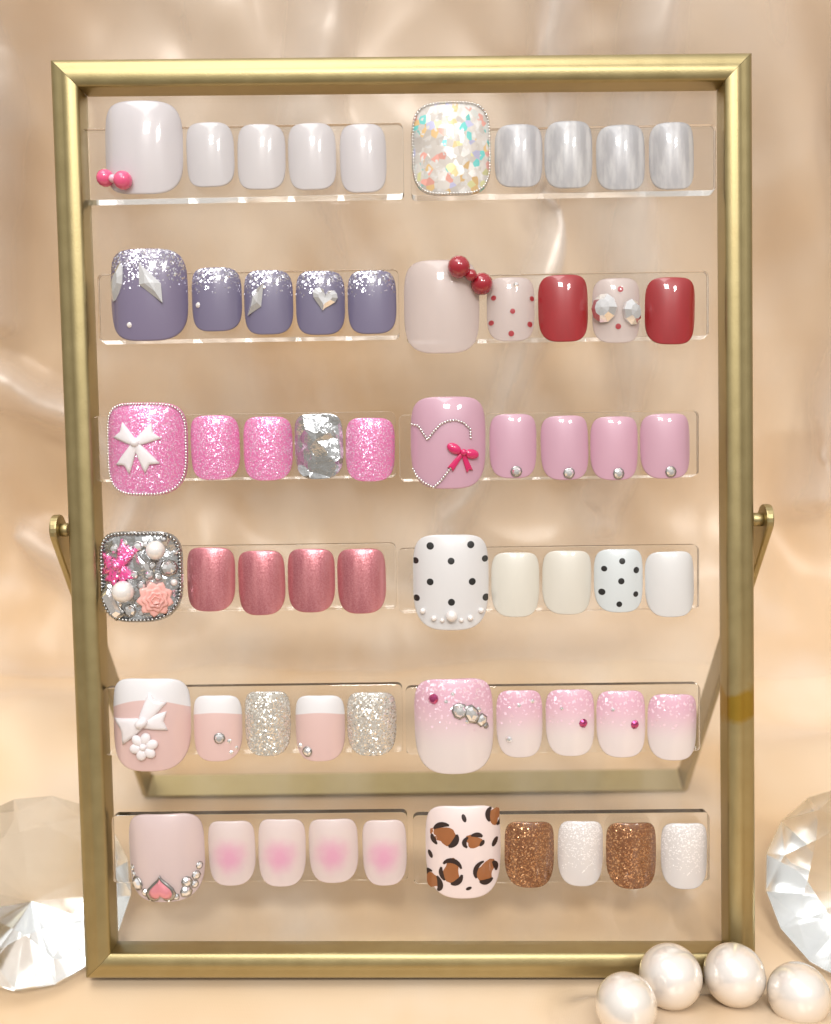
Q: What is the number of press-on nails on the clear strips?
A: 60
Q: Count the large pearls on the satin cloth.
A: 4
